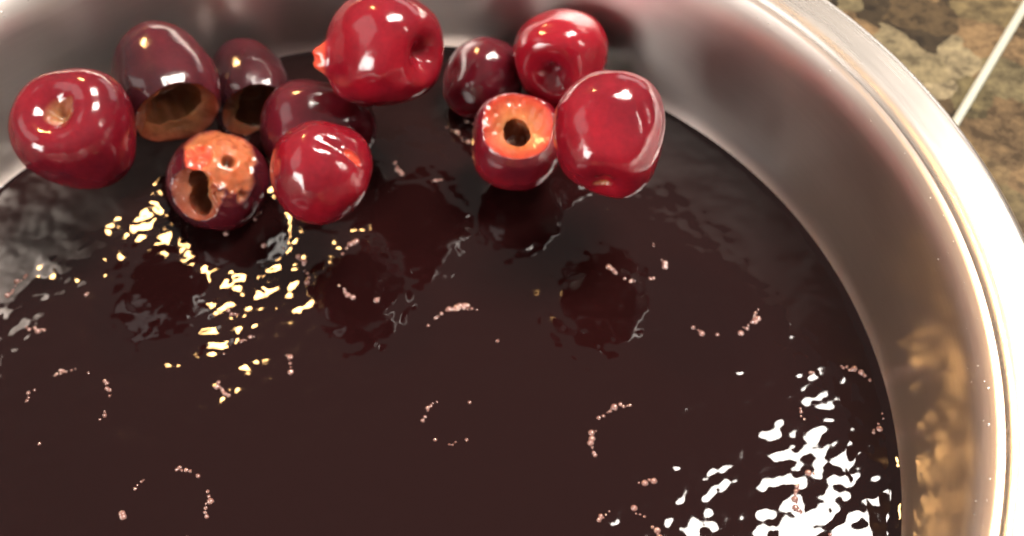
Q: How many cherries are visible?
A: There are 11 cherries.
